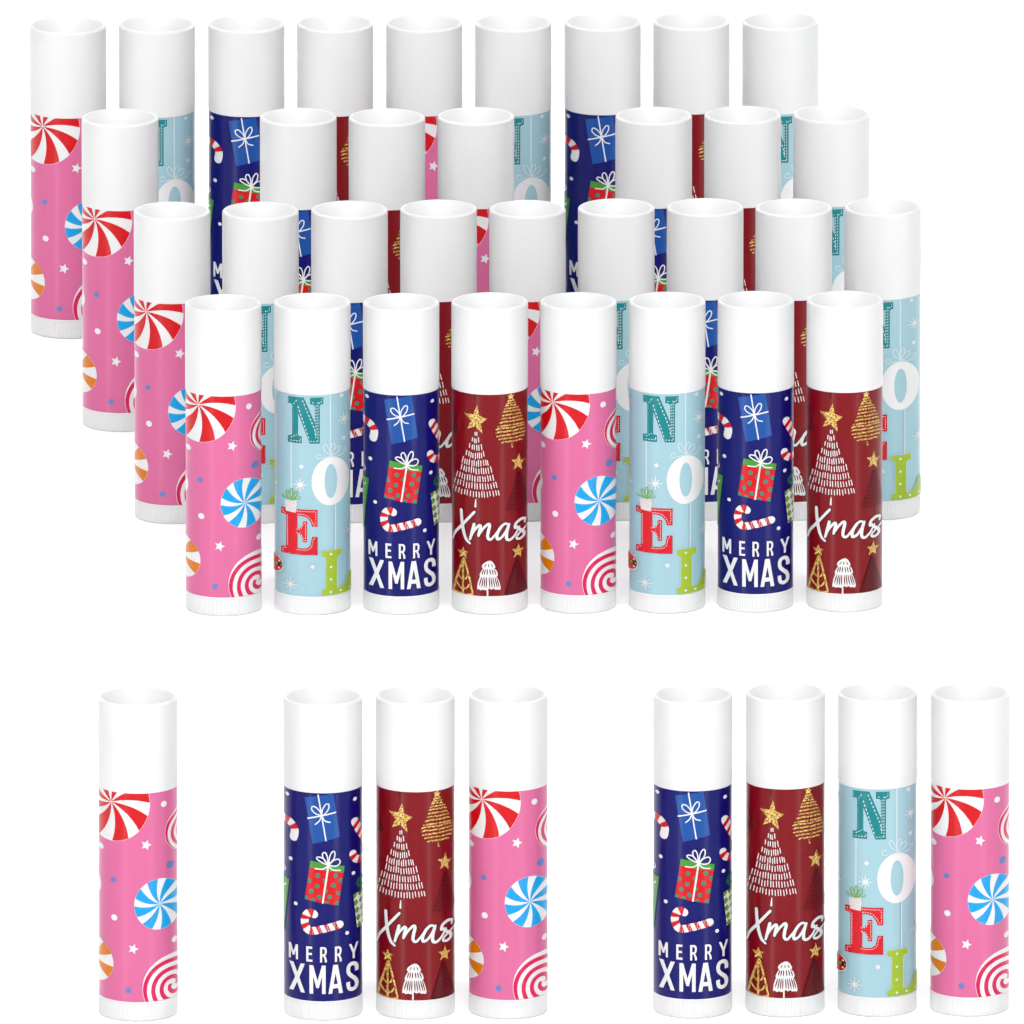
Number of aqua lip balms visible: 10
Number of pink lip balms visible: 11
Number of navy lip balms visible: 10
